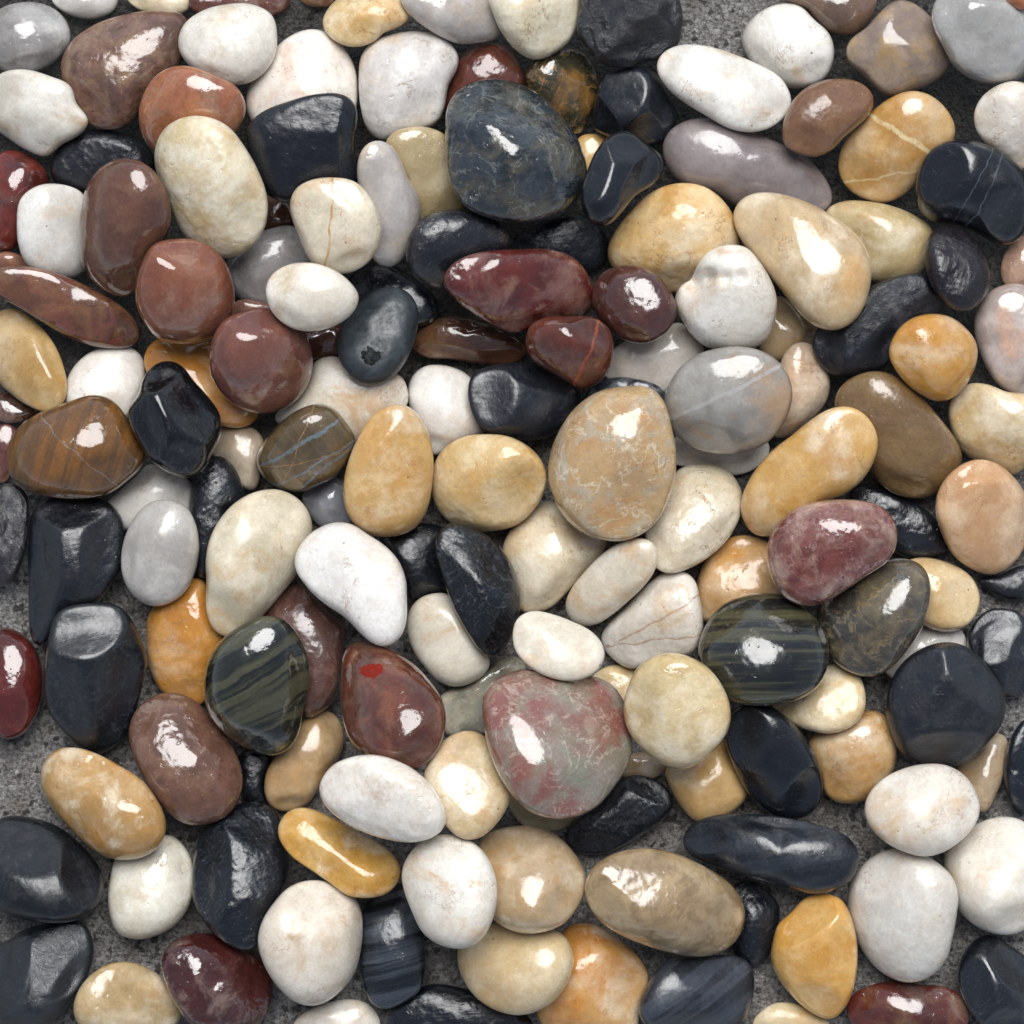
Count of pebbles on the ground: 169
